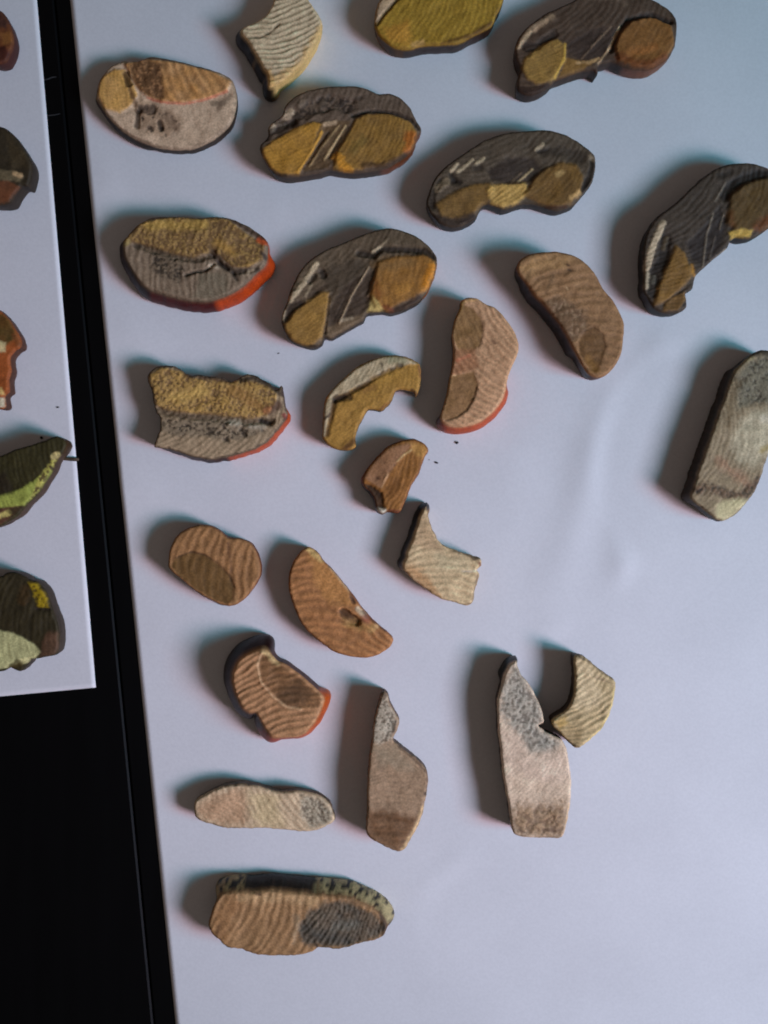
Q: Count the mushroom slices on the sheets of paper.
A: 29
